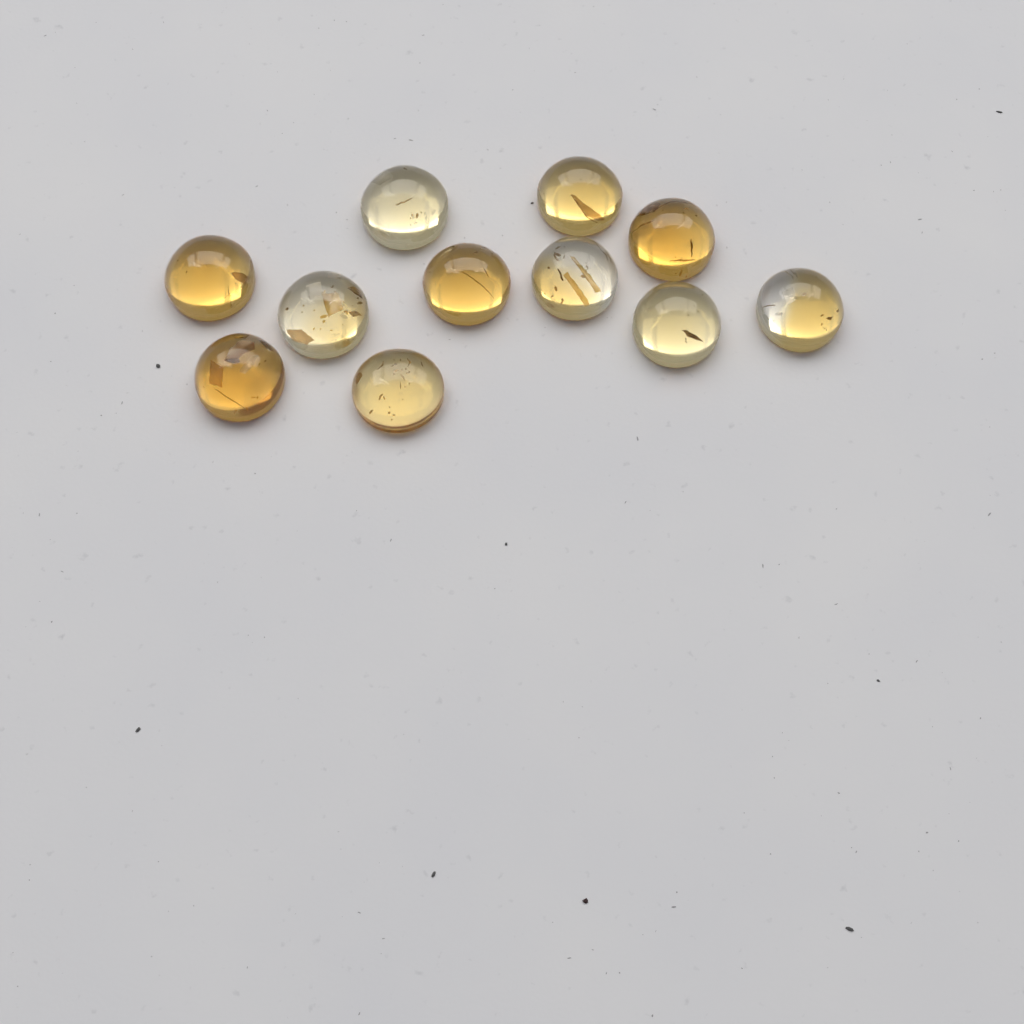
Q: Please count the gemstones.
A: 11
